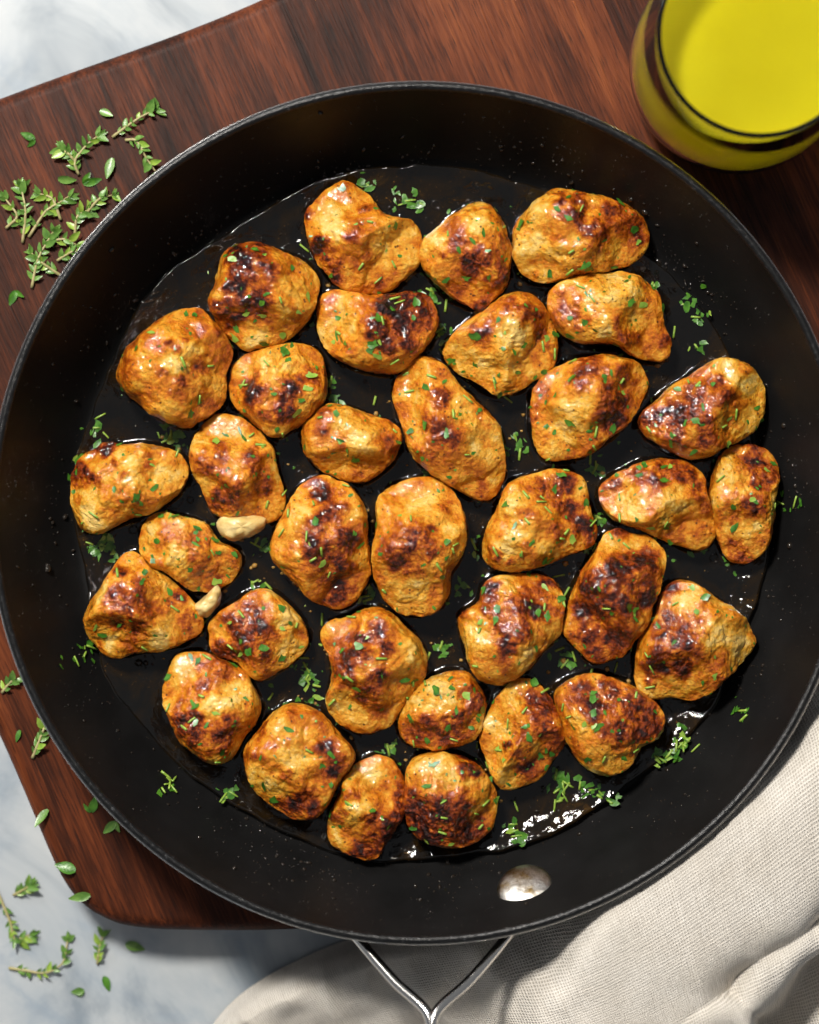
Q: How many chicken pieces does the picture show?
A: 34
